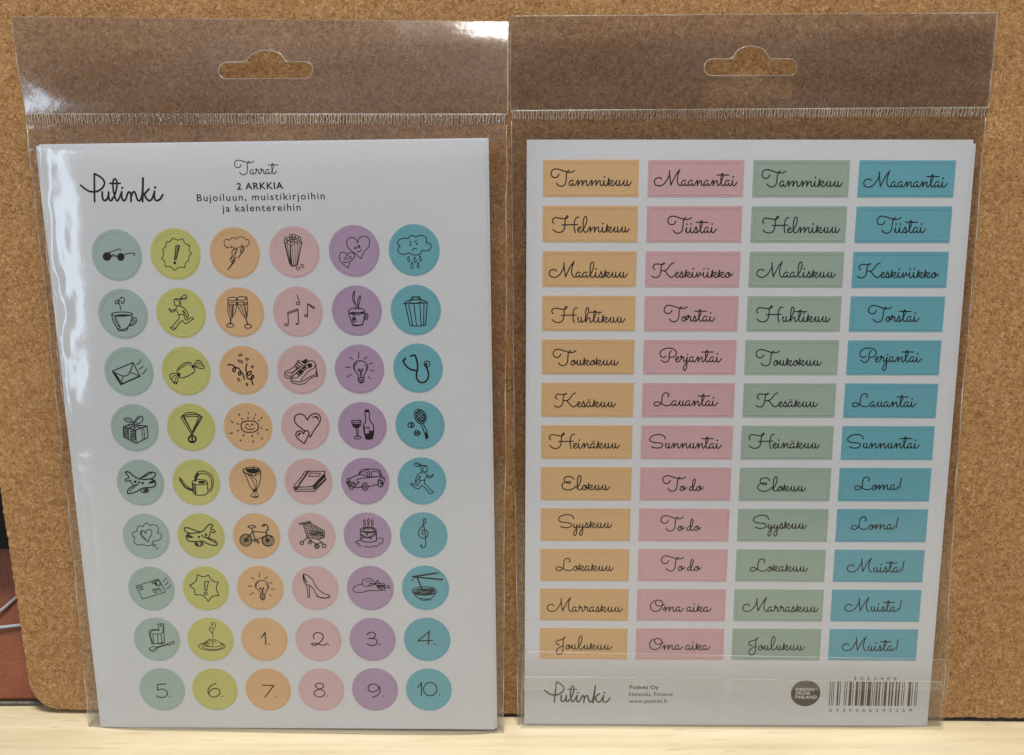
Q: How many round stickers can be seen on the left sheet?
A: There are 54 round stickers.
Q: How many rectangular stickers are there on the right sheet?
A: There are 48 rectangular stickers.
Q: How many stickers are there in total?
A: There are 102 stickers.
